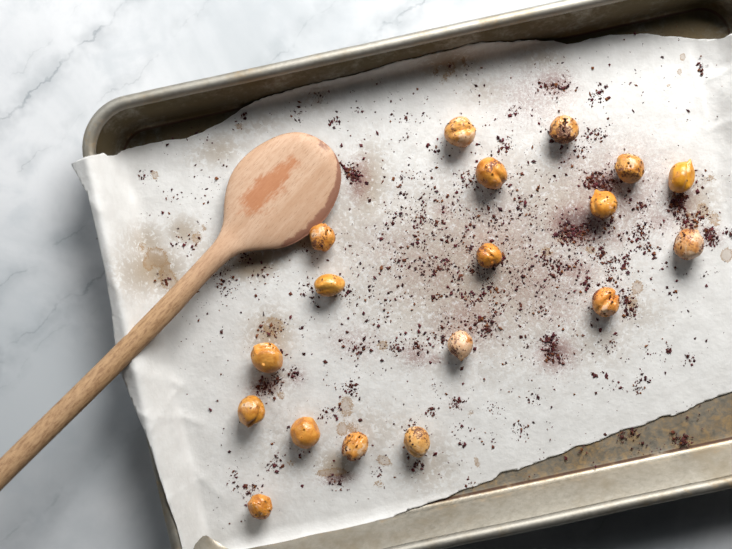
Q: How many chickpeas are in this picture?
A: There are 18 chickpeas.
